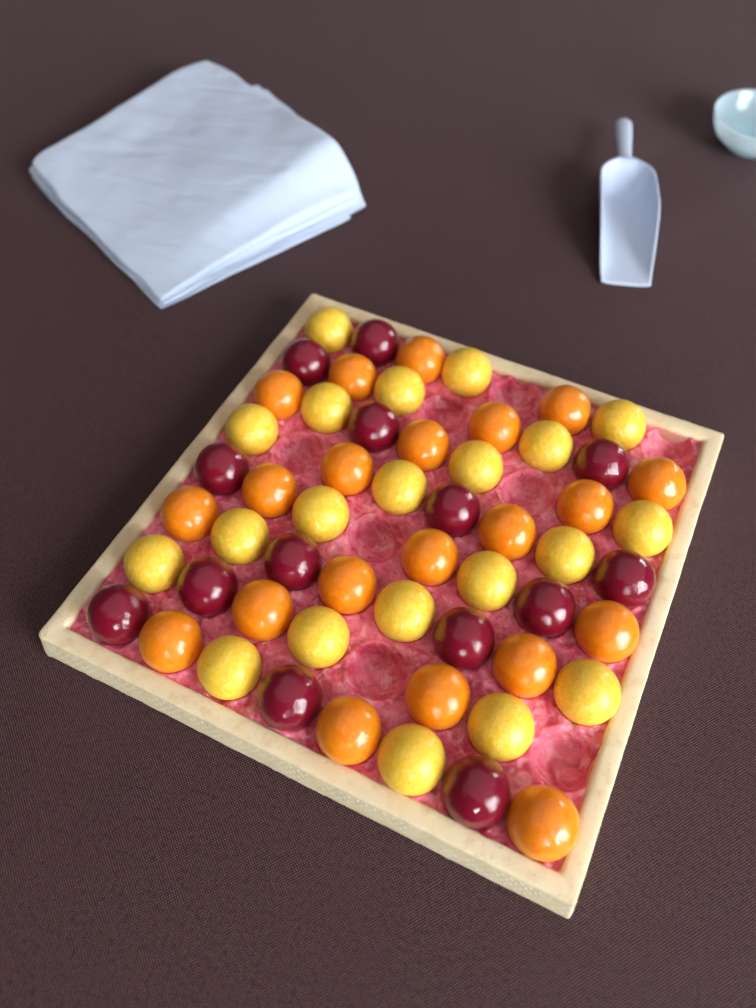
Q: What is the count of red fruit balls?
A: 14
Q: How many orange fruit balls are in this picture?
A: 21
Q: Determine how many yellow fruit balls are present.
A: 21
